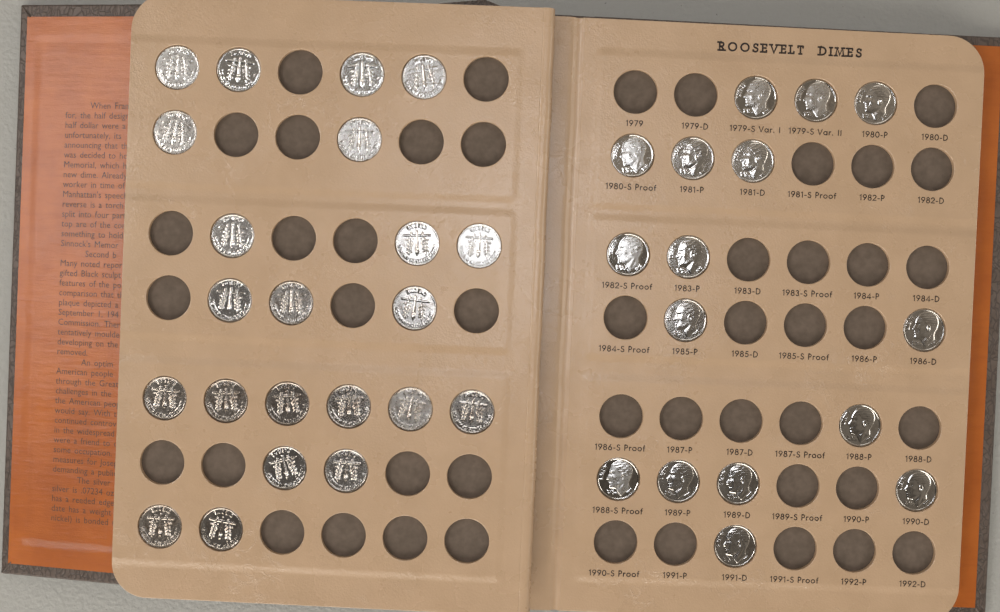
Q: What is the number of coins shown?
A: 38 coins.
